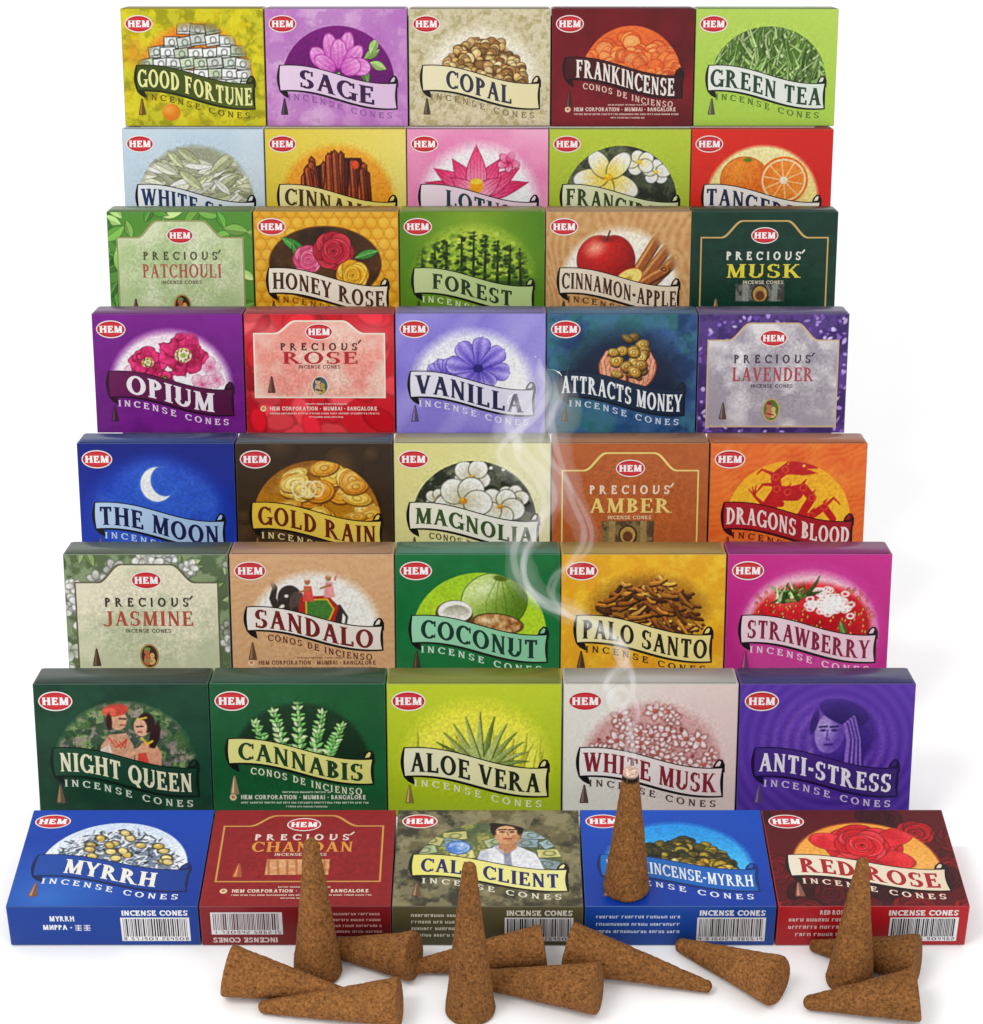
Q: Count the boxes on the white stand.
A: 40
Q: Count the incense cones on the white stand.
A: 13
